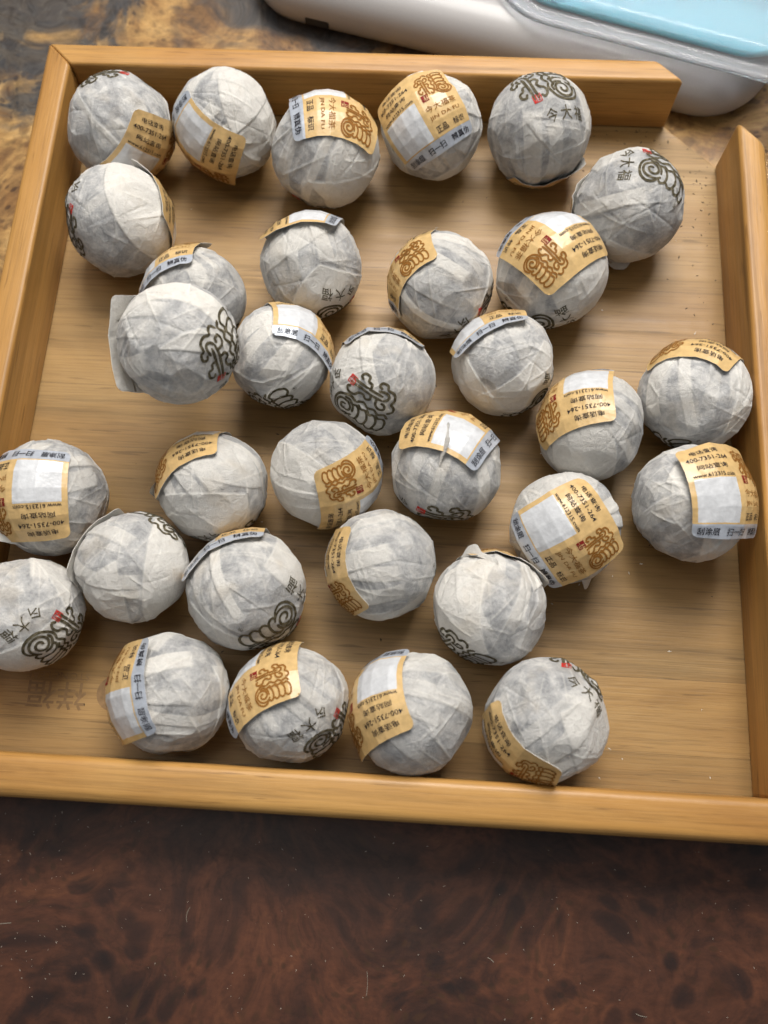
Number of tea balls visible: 32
